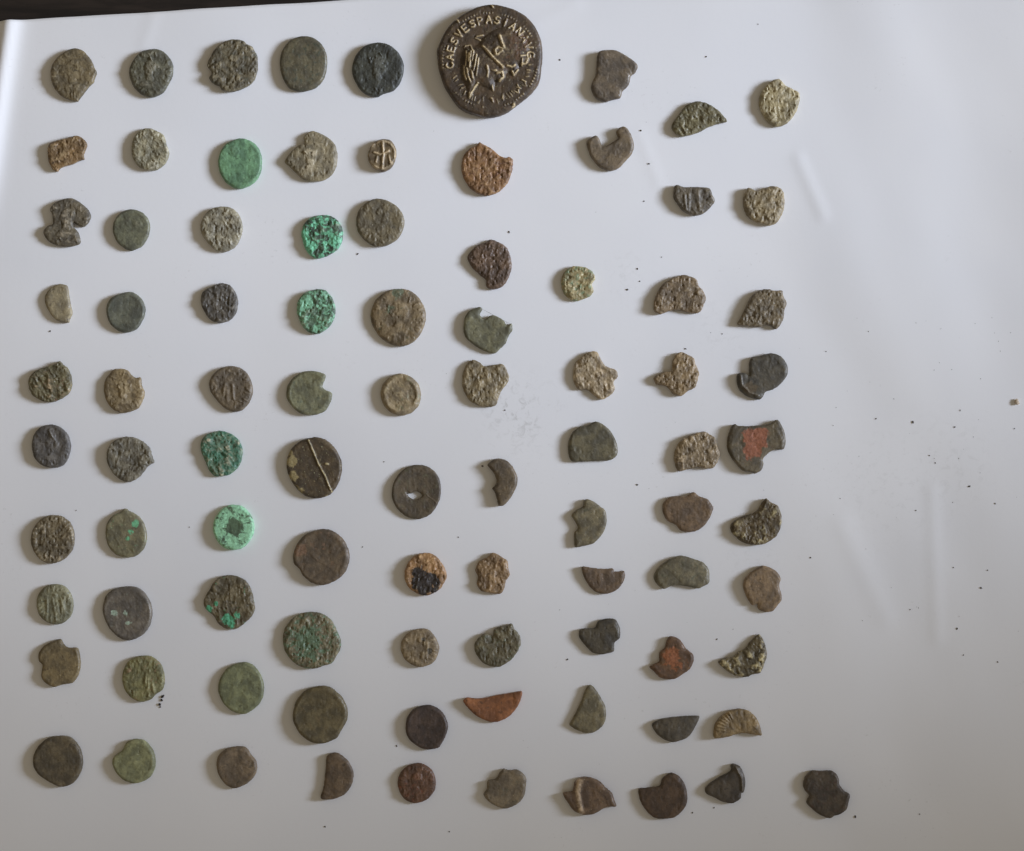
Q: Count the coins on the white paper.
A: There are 91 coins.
